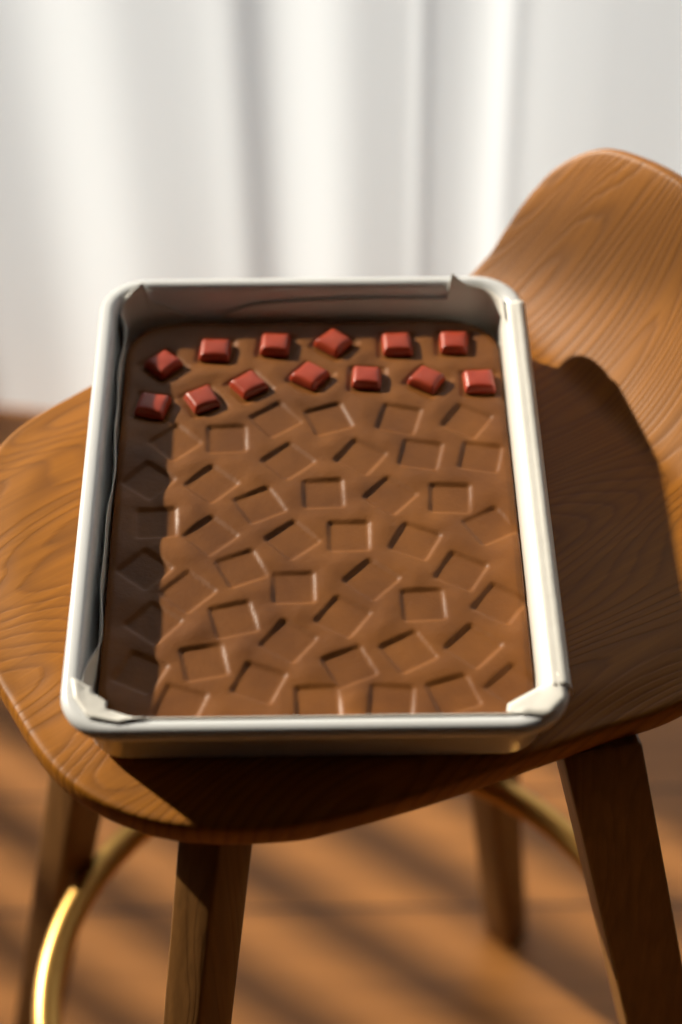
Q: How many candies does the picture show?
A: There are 13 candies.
